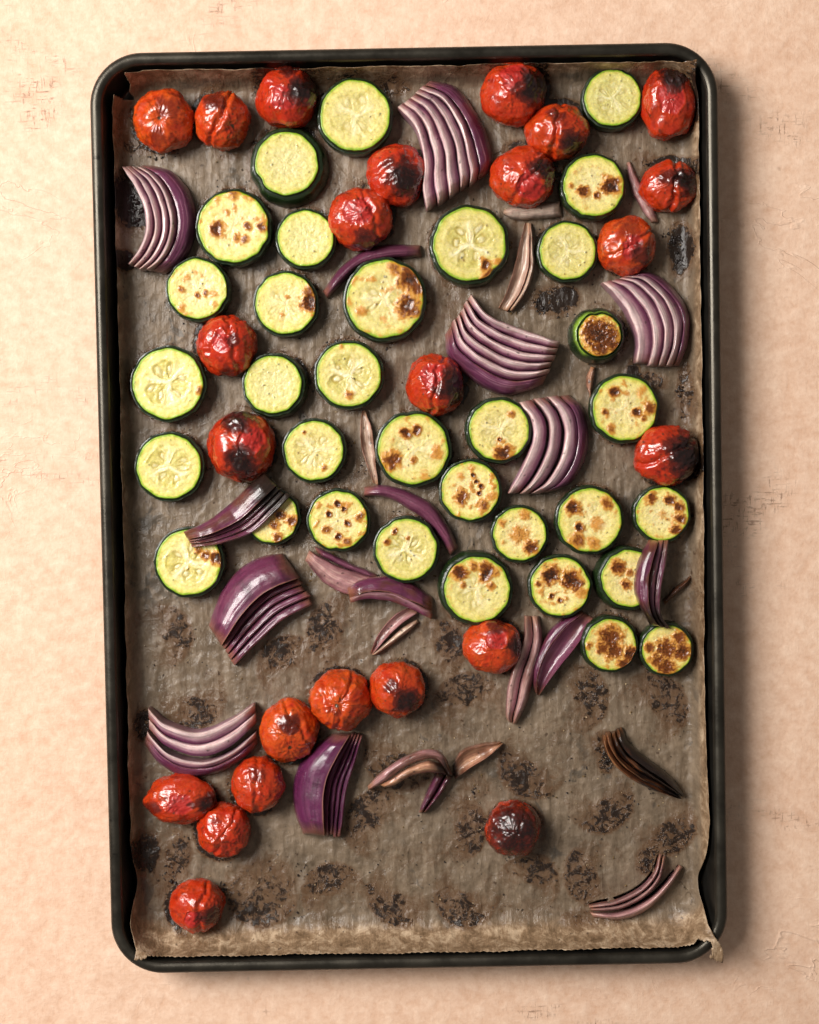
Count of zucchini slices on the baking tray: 33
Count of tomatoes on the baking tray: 24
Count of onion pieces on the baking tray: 25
